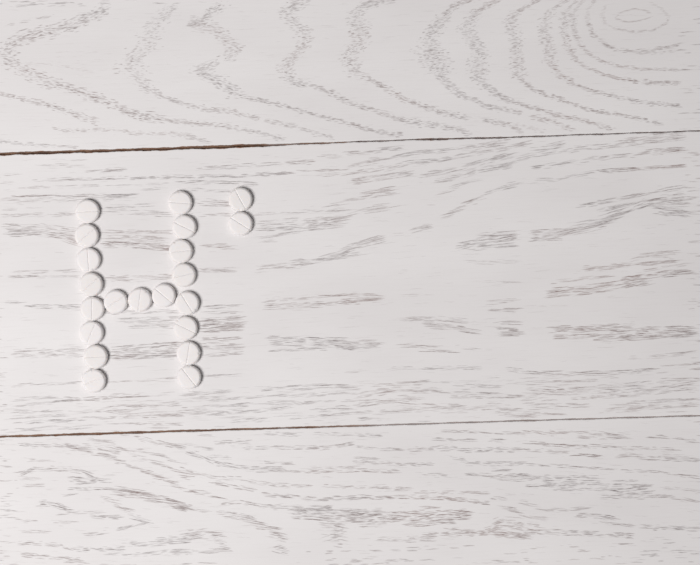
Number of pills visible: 21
